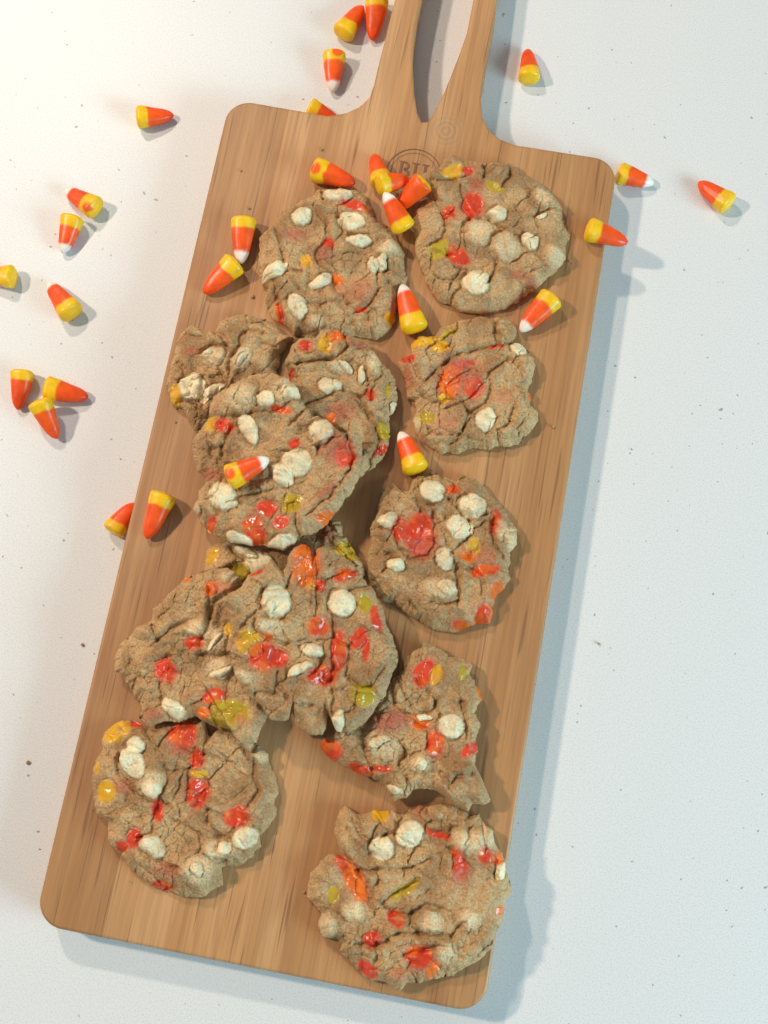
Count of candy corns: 29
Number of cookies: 13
